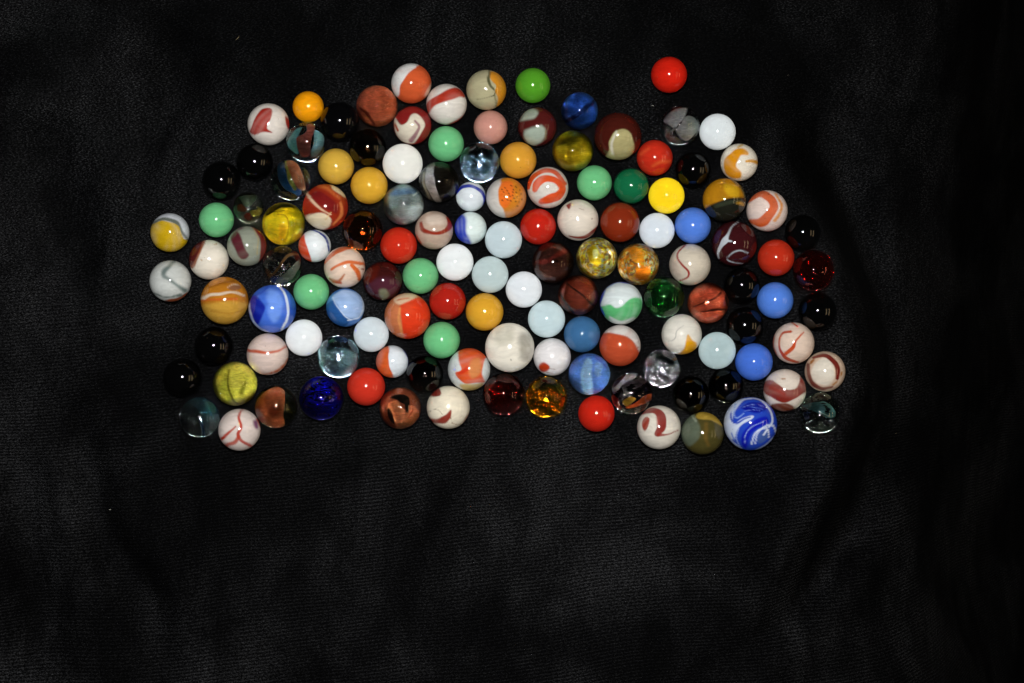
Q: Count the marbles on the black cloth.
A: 131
